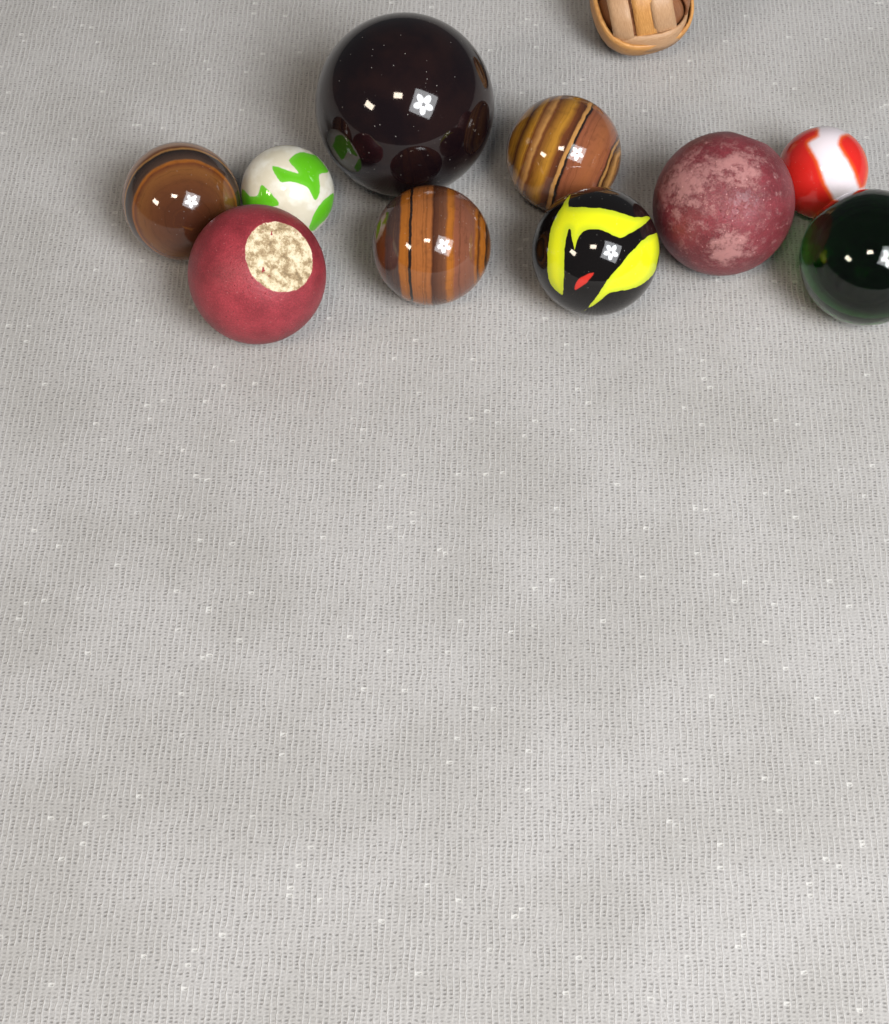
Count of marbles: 10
